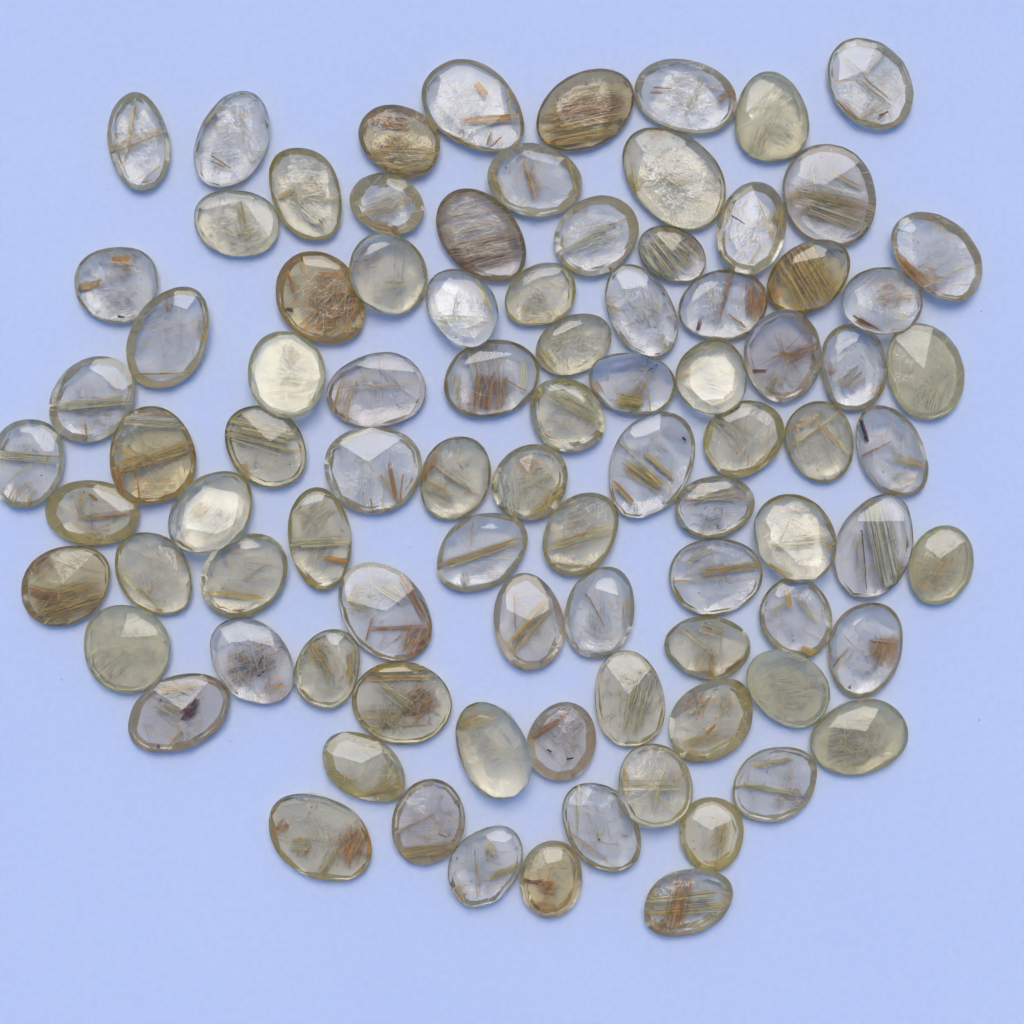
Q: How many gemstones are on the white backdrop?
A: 90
